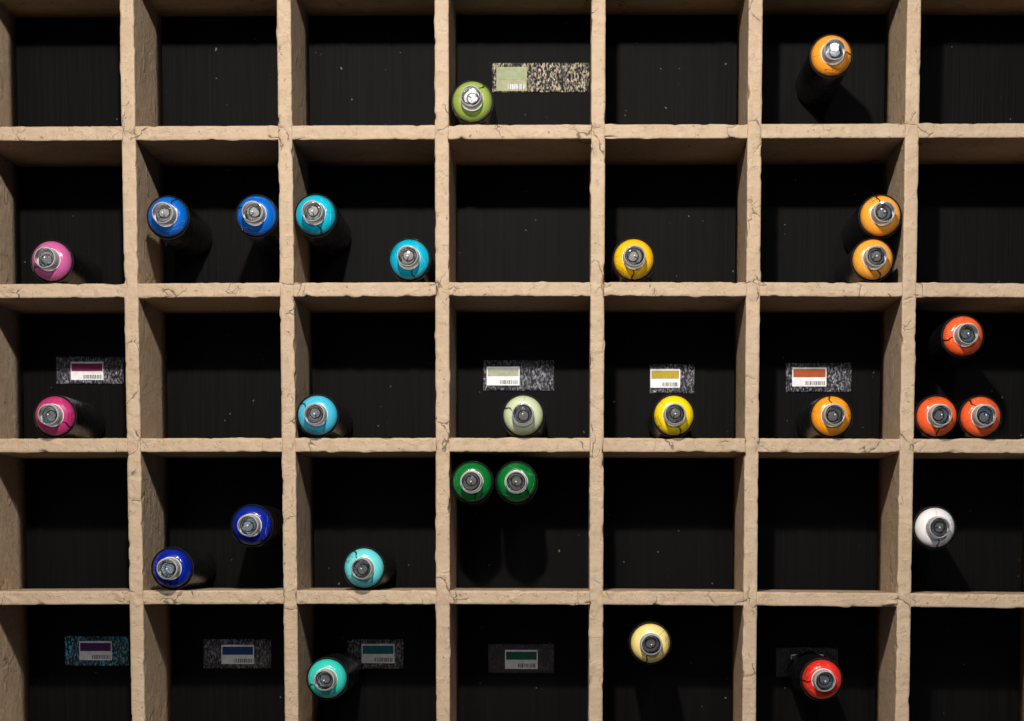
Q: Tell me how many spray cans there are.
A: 27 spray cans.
